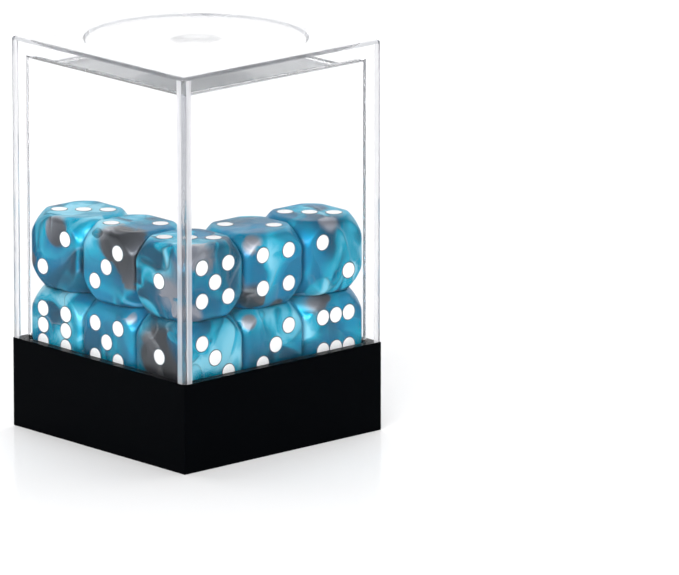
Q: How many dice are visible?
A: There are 10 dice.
